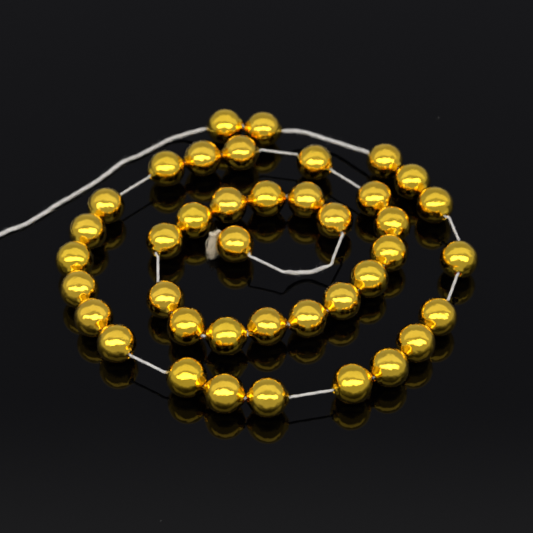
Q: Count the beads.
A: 40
